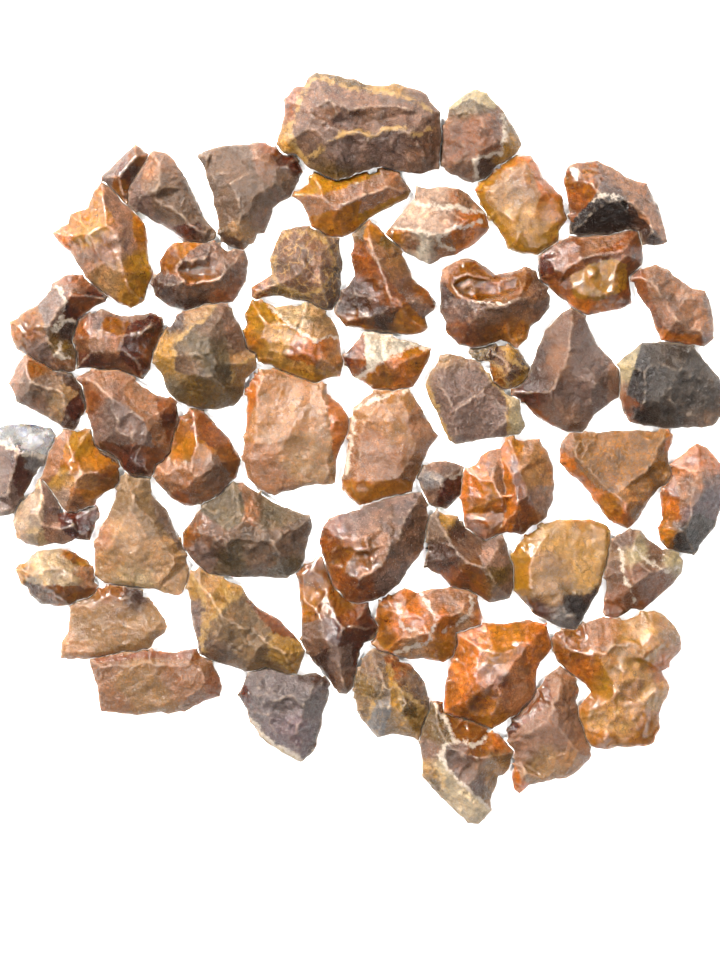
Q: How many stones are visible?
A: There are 55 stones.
